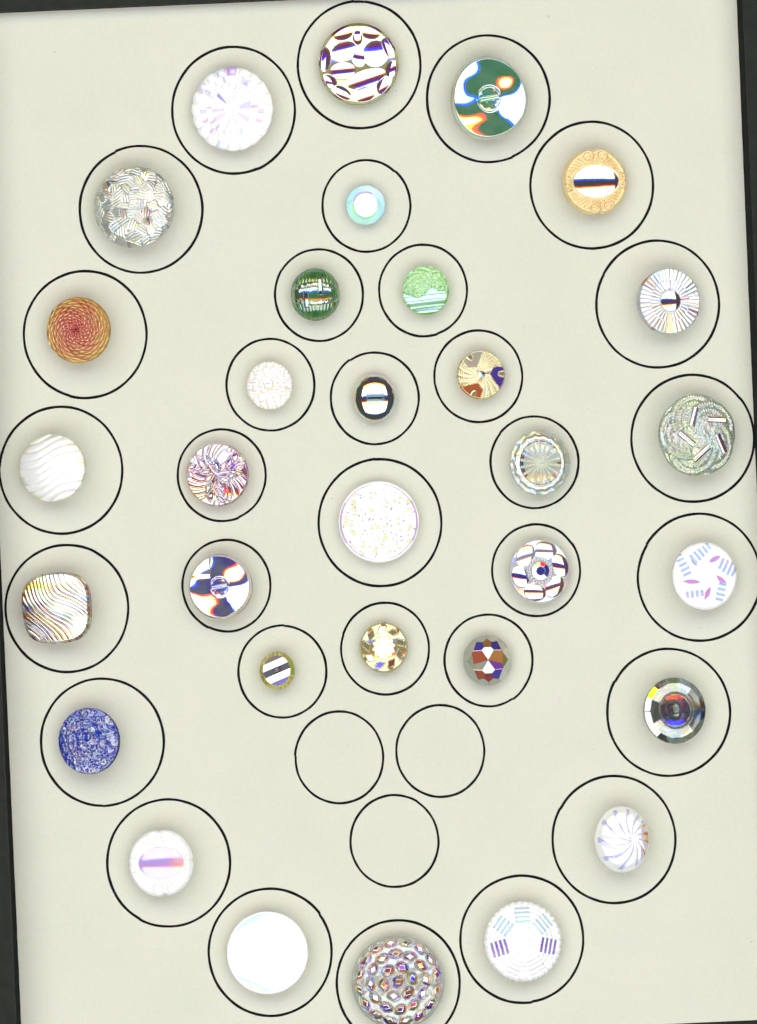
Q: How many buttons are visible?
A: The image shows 32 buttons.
